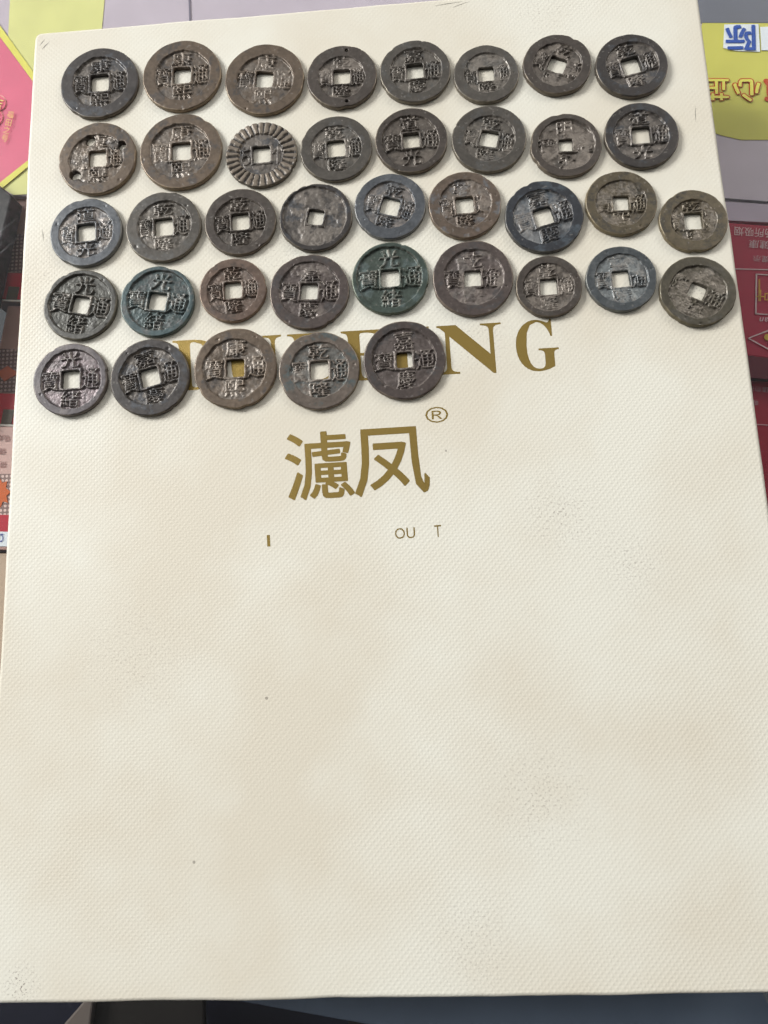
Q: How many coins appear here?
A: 39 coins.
